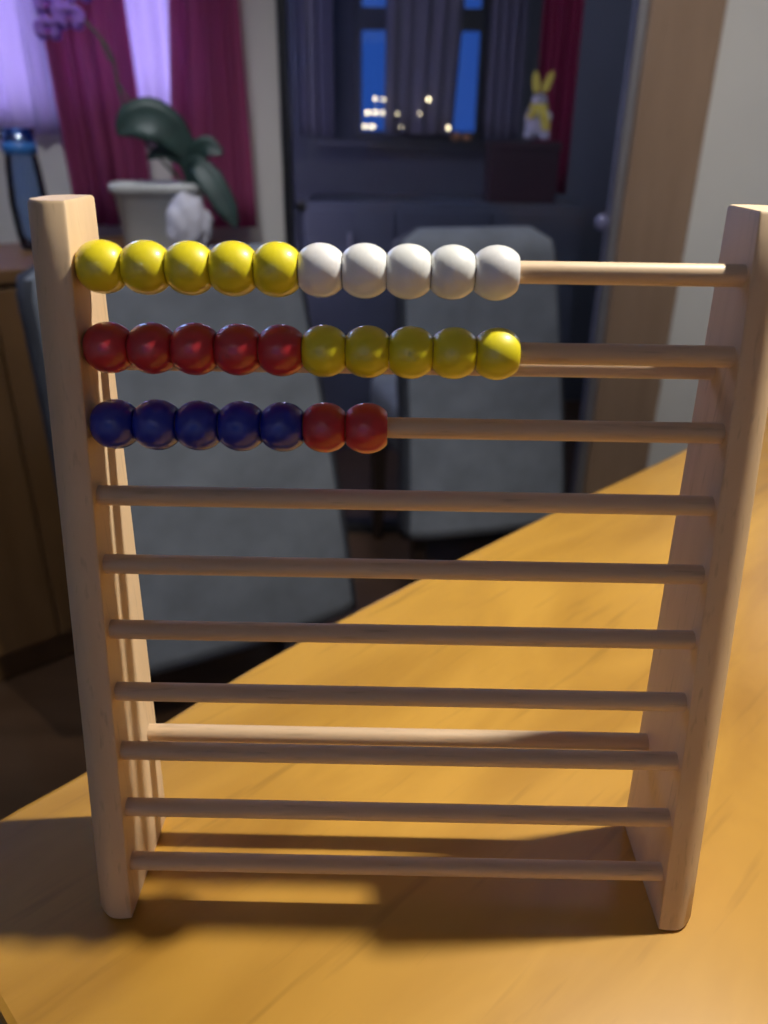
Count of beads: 27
